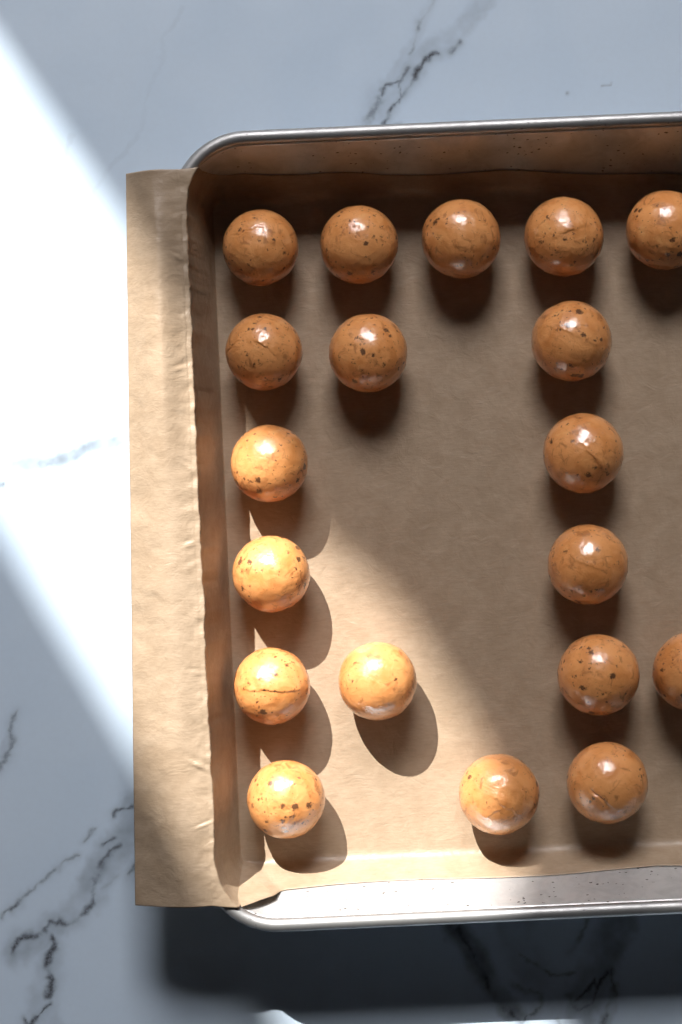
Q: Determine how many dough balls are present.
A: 19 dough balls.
